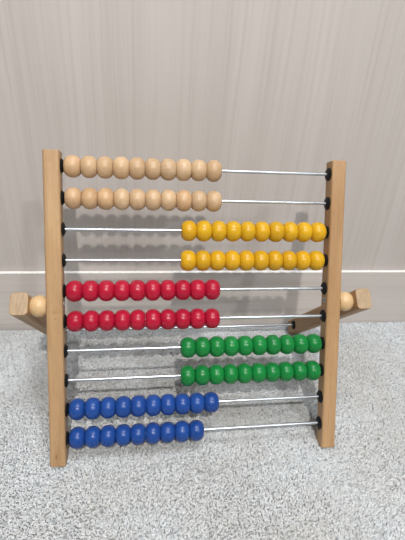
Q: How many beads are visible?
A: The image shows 99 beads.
